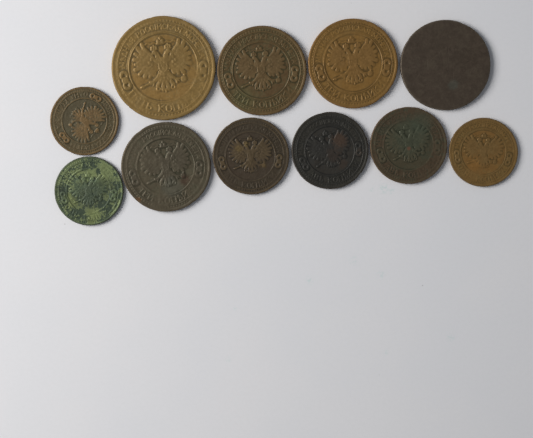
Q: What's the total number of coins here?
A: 11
